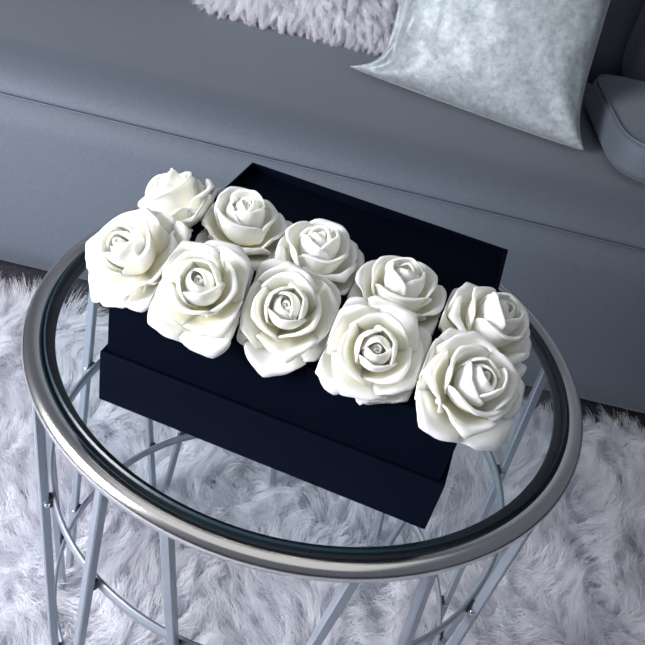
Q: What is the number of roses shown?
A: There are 10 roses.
